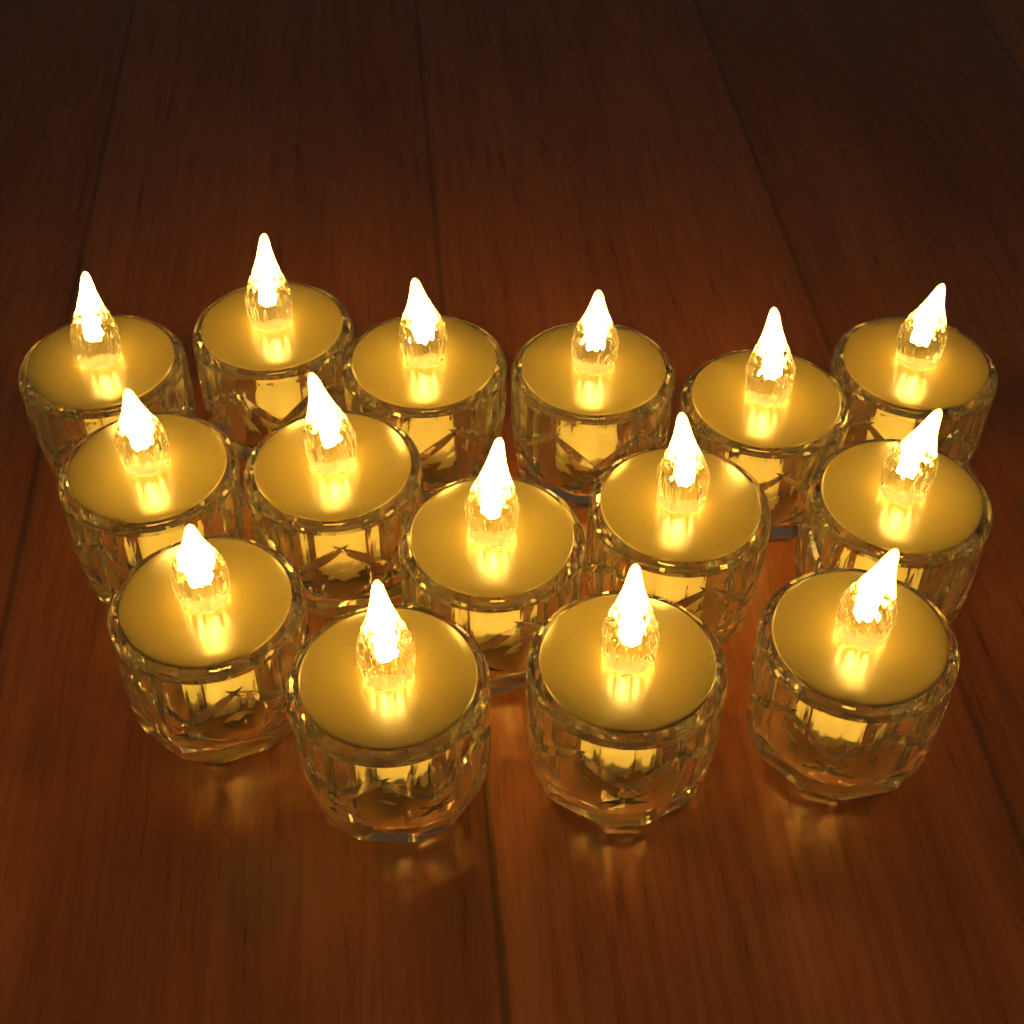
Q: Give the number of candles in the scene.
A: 15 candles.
